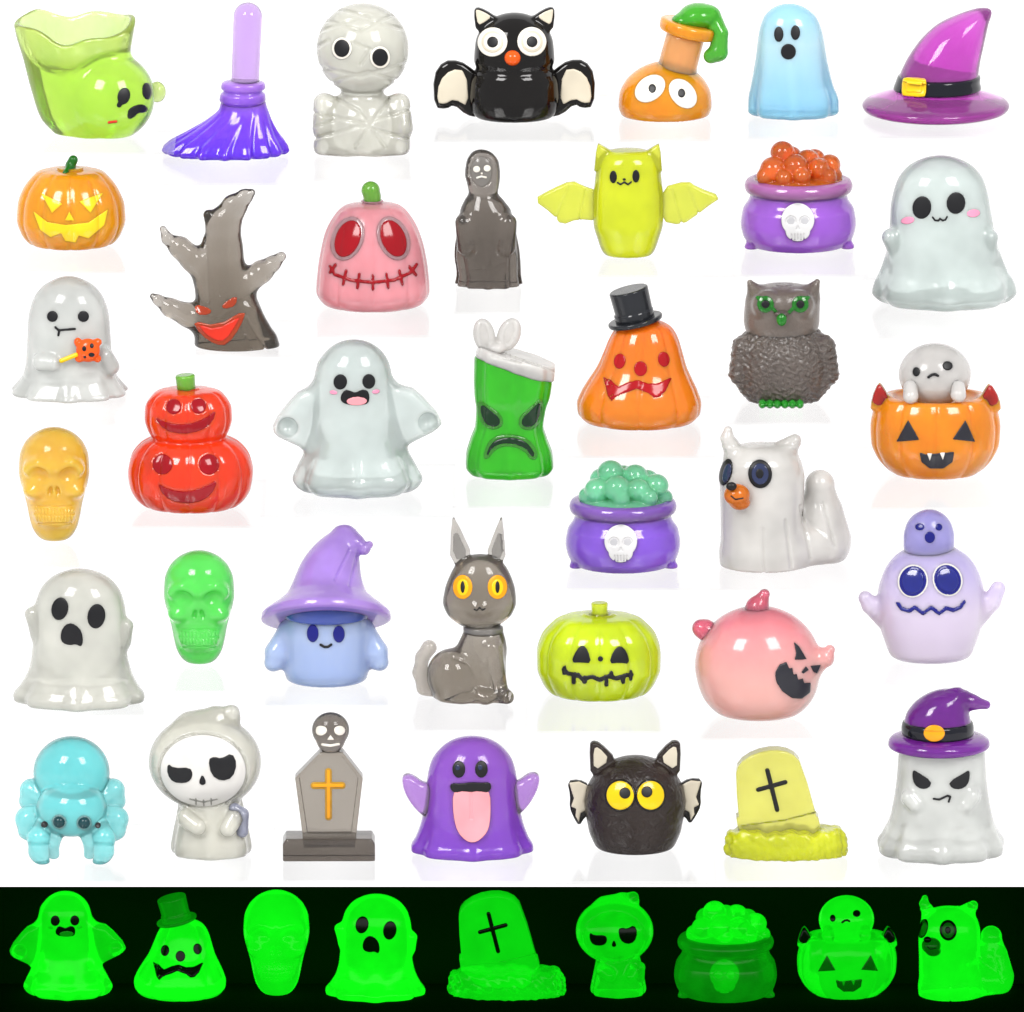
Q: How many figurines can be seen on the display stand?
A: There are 47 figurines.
